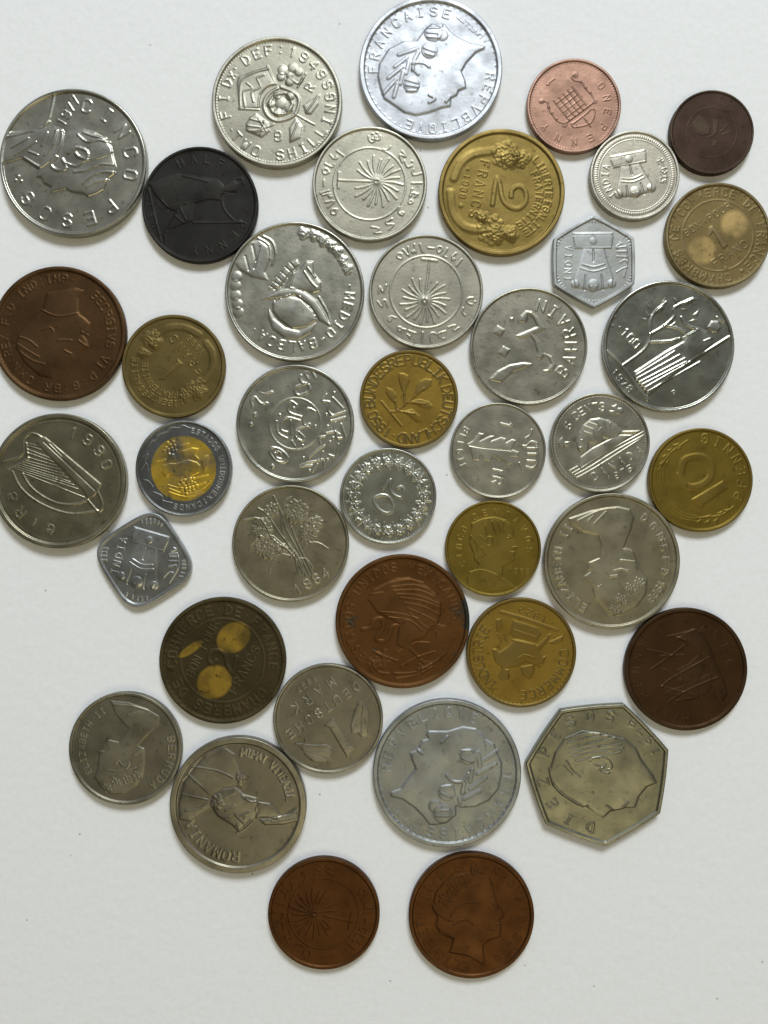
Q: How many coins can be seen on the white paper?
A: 40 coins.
